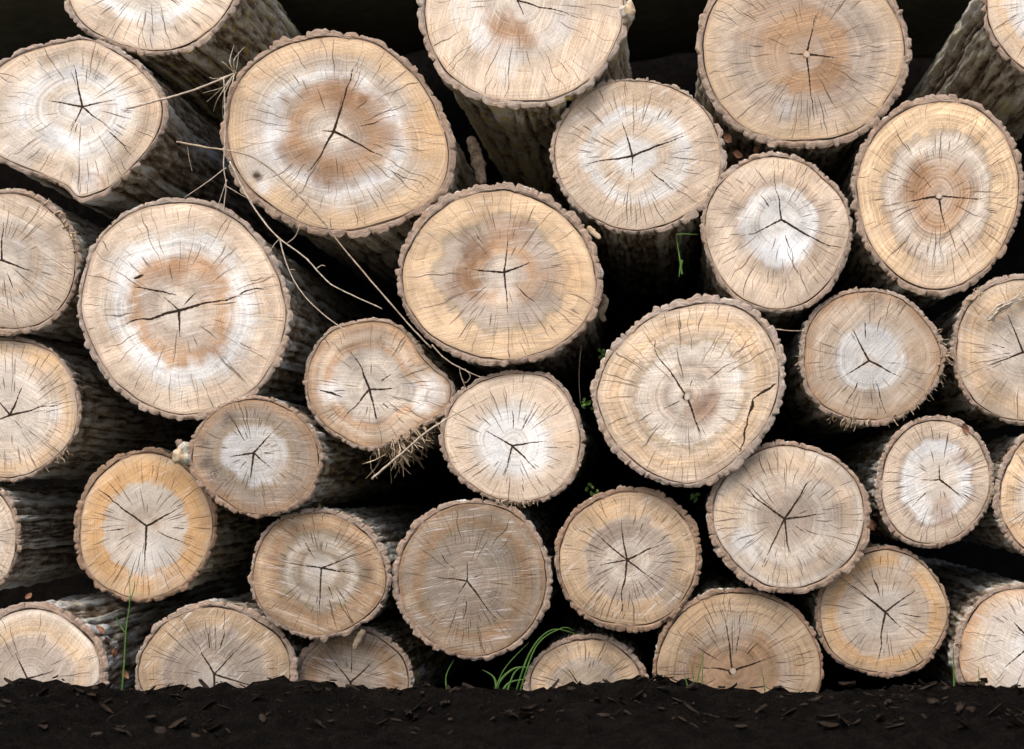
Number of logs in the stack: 34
